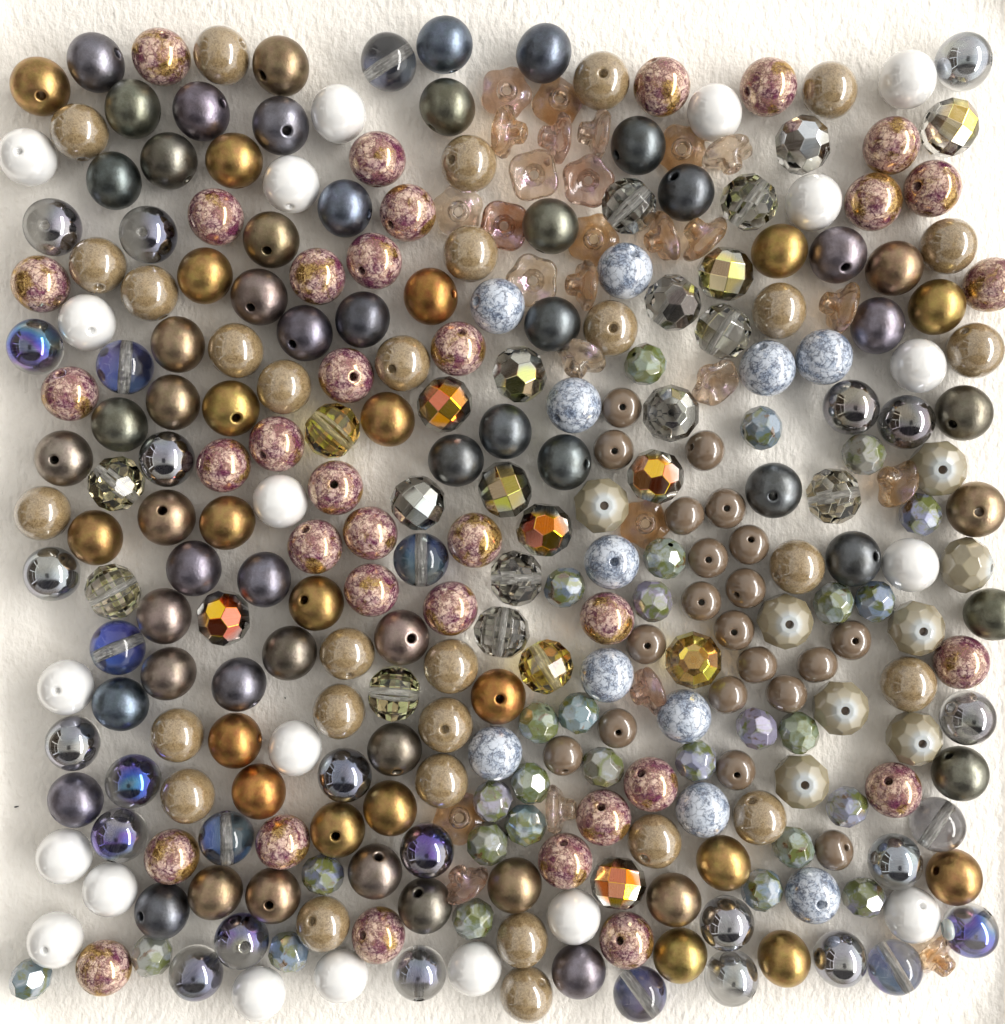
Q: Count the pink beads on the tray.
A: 35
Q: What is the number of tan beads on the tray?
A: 30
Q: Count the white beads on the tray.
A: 20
